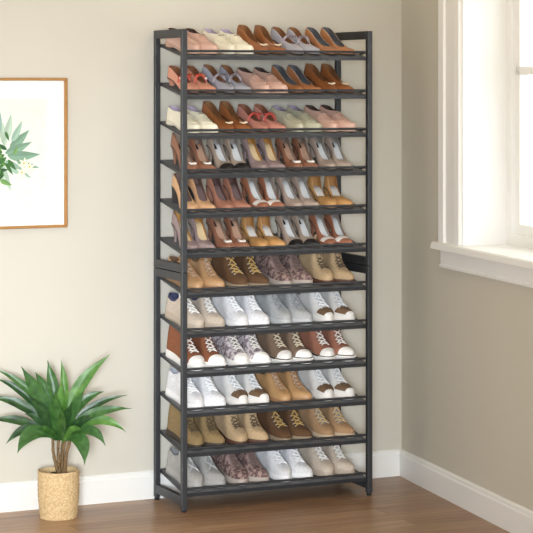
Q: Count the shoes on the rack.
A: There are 108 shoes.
